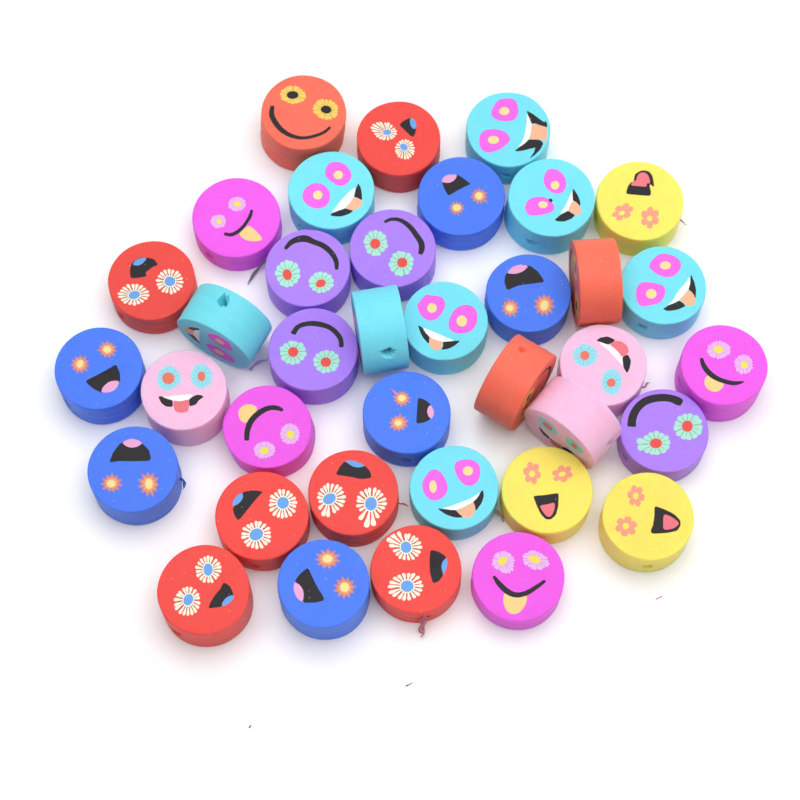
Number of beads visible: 37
